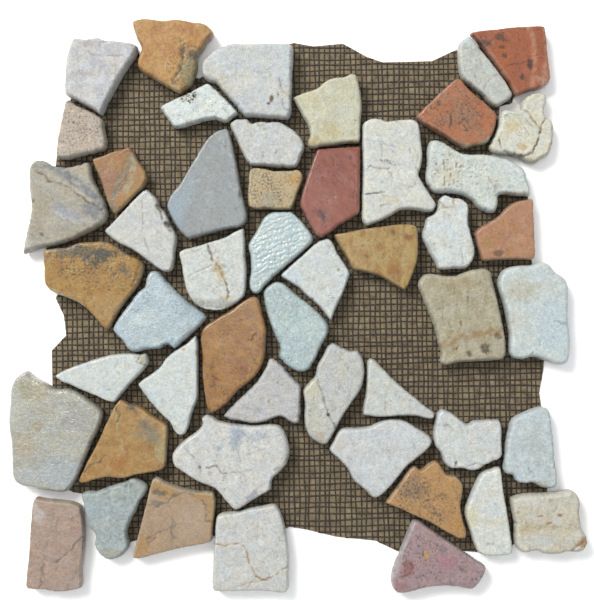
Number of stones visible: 50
